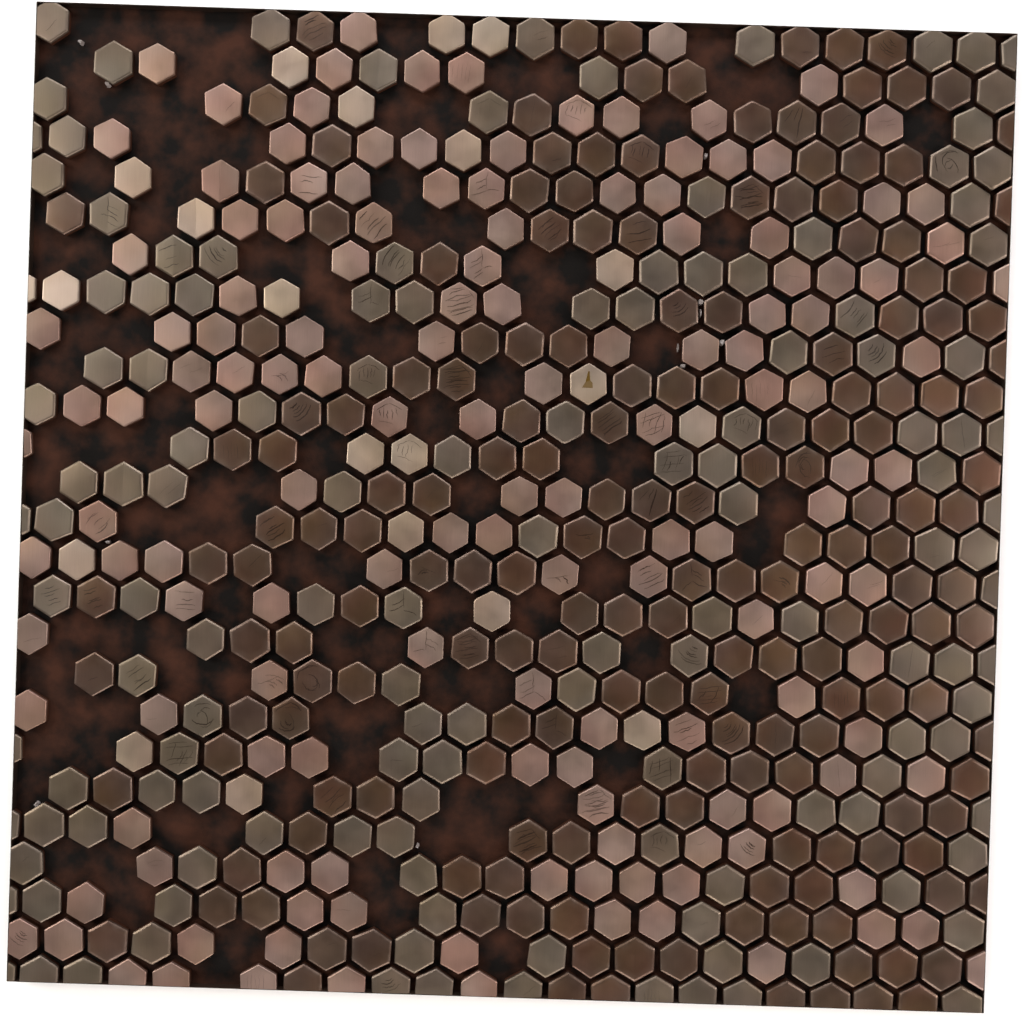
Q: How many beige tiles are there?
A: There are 21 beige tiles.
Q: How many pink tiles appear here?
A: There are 145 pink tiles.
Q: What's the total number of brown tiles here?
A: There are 186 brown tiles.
